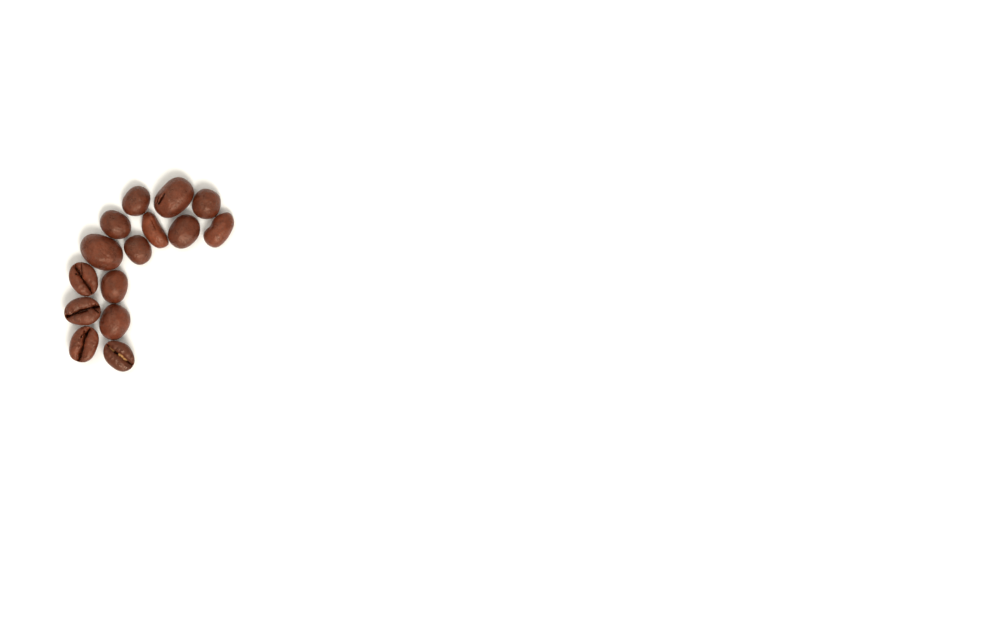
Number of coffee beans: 15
